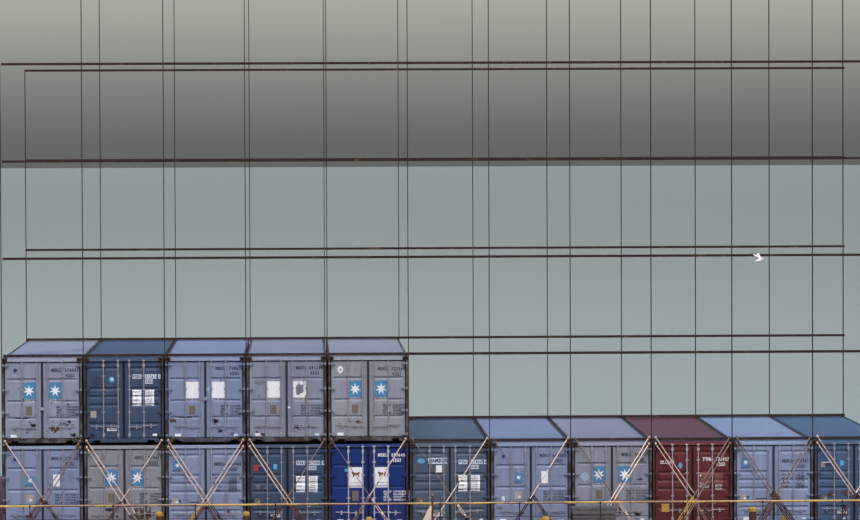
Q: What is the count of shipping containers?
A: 16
